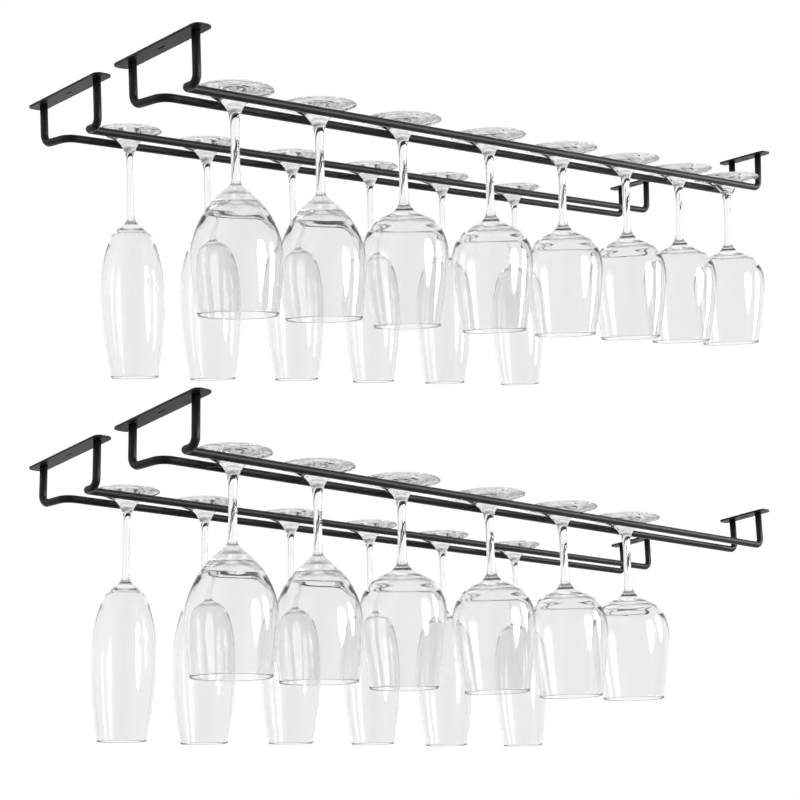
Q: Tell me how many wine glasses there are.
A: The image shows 14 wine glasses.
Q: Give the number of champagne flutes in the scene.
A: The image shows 12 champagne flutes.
